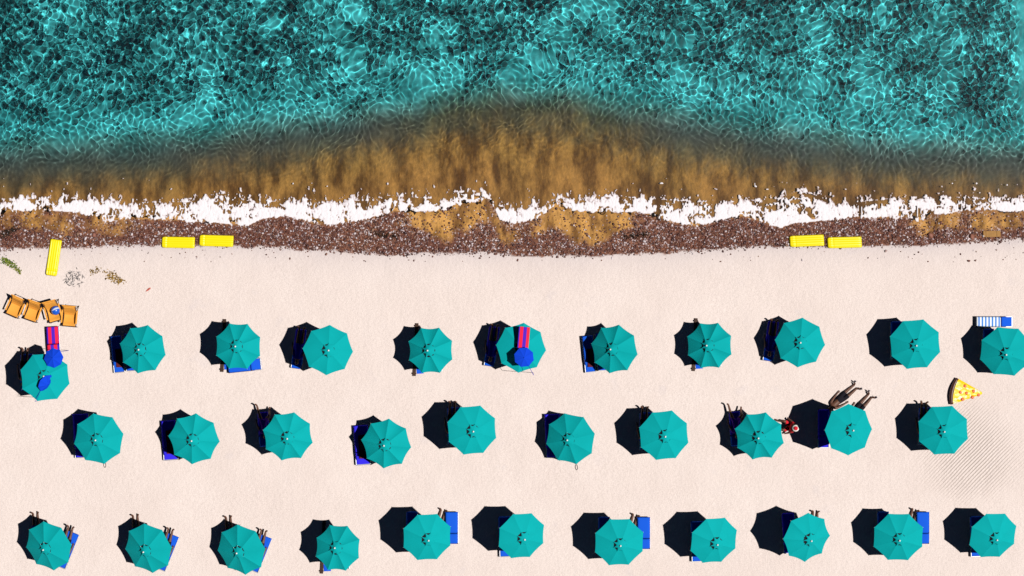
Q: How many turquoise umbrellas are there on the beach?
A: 32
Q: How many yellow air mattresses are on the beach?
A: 5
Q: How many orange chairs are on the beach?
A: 4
